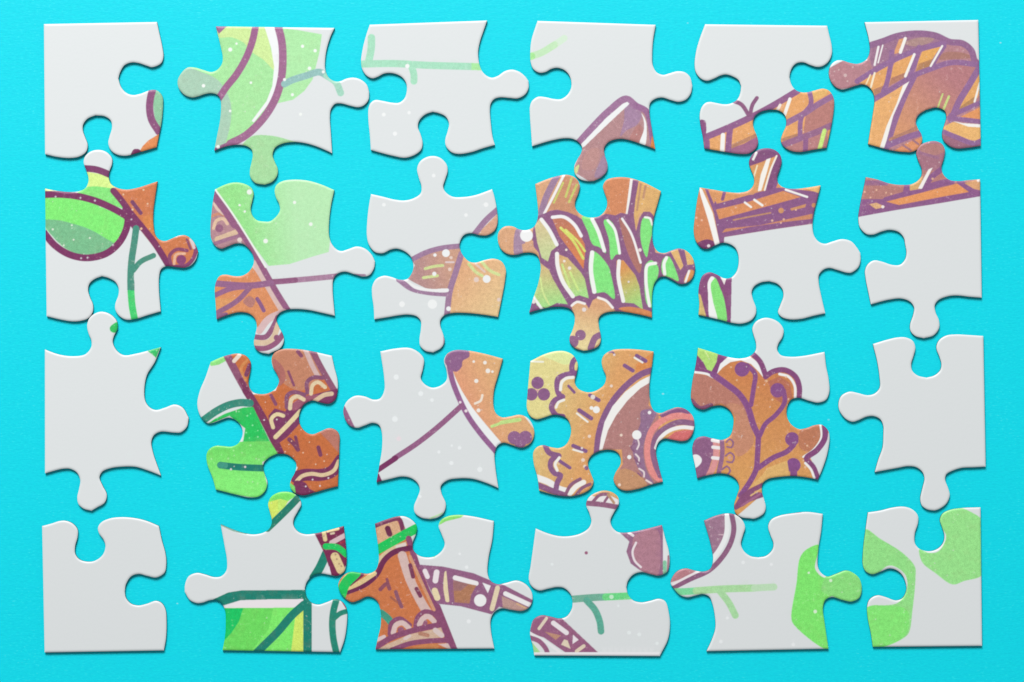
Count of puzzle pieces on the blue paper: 24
